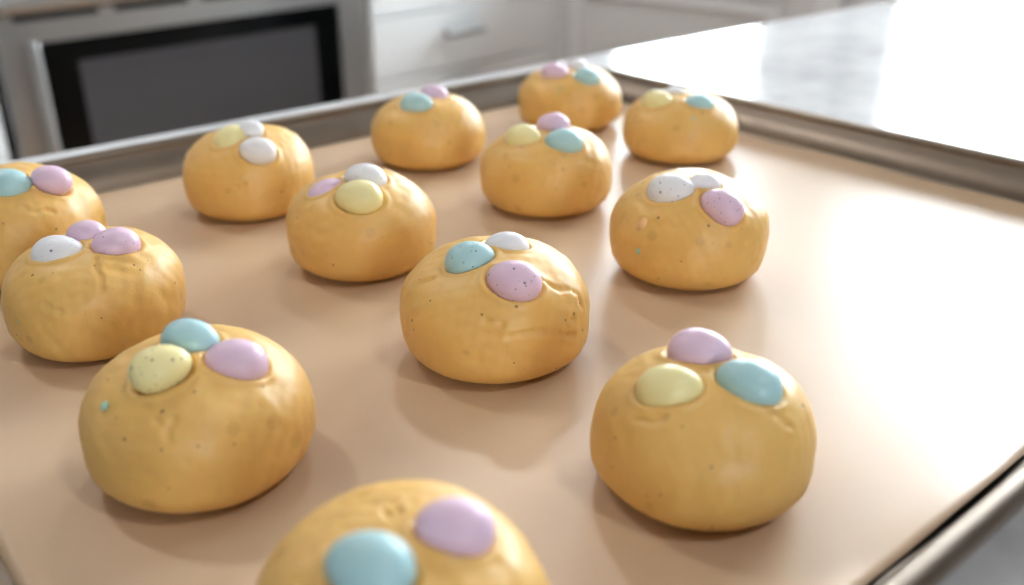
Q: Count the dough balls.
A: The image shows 13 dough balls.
